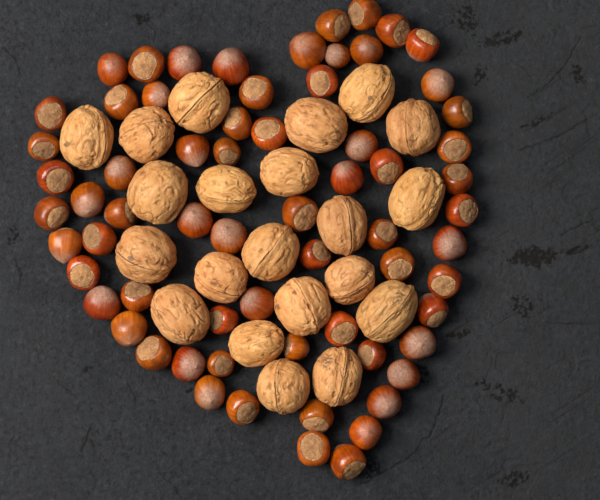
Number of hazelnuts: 66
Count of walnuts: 21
